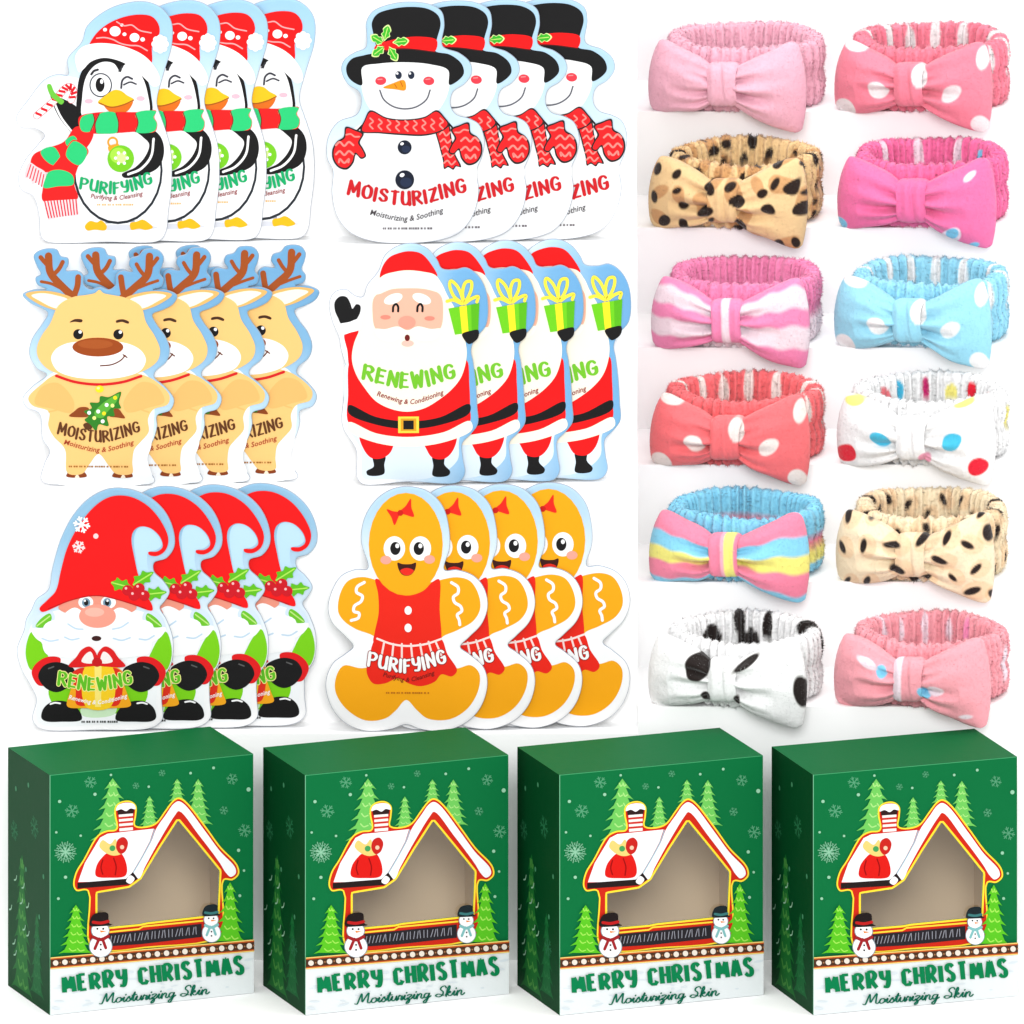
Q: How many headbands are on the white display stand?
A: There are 12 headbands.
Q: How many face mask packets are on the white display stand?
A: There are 24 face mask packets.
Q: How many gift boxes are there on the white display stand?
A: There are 4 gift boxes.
